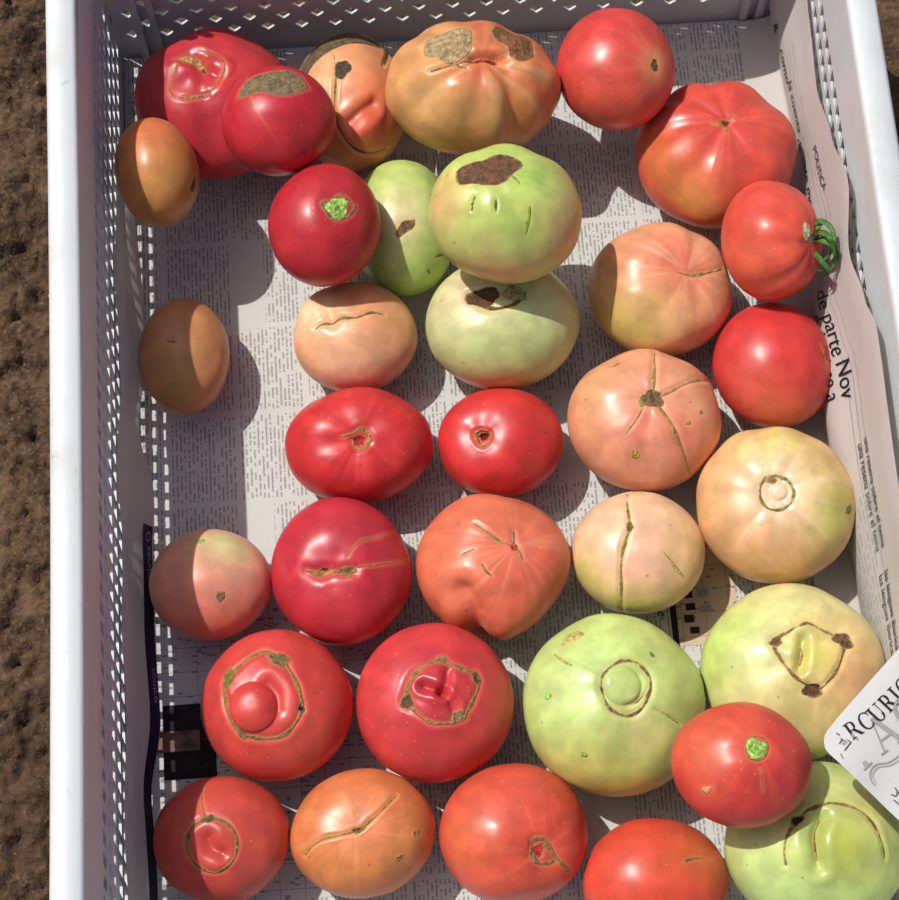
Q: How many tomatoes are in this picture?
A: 34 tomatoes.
